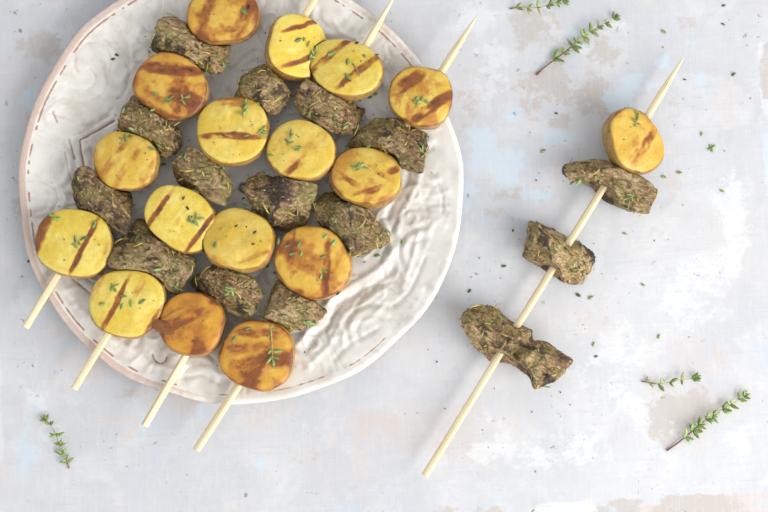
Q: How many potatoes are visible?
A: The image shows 17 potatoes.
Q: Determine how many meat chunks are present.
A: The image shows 15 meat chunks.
